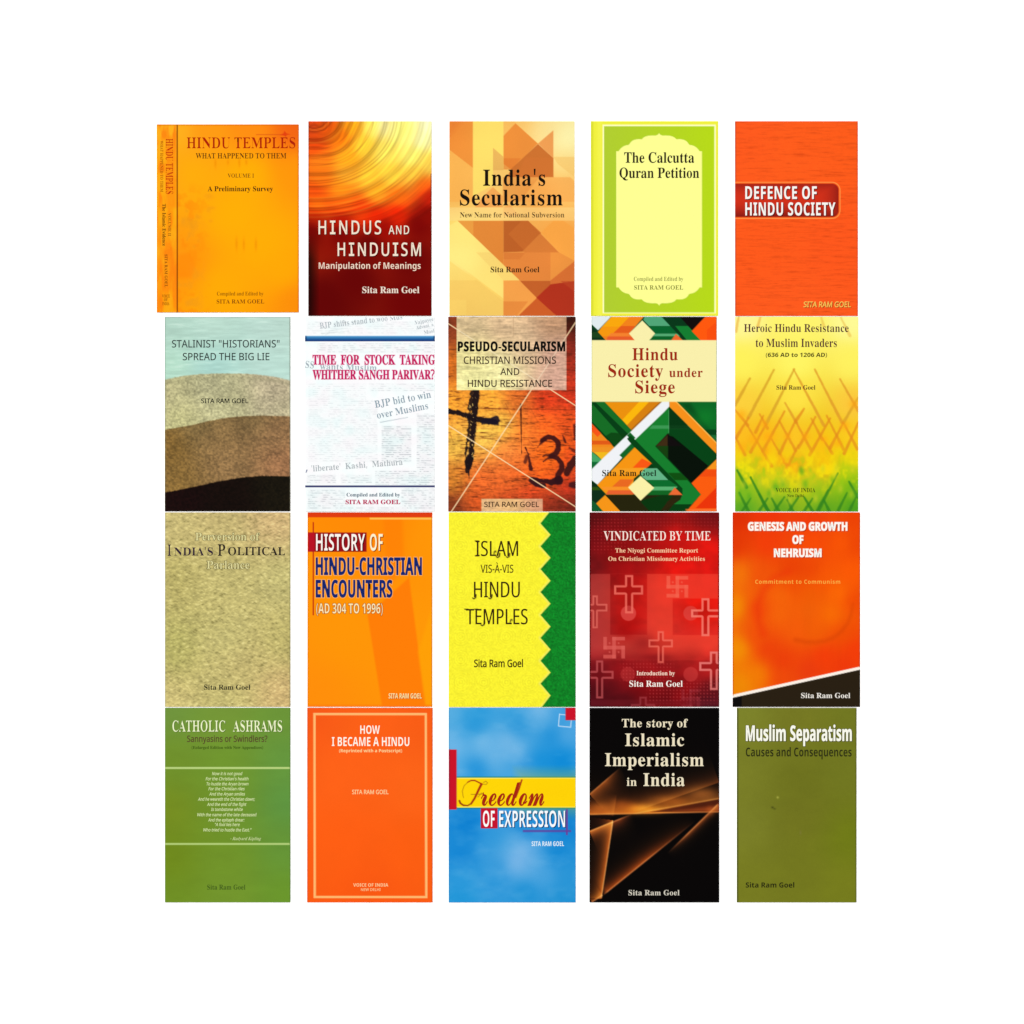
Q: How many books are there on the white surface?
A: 20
